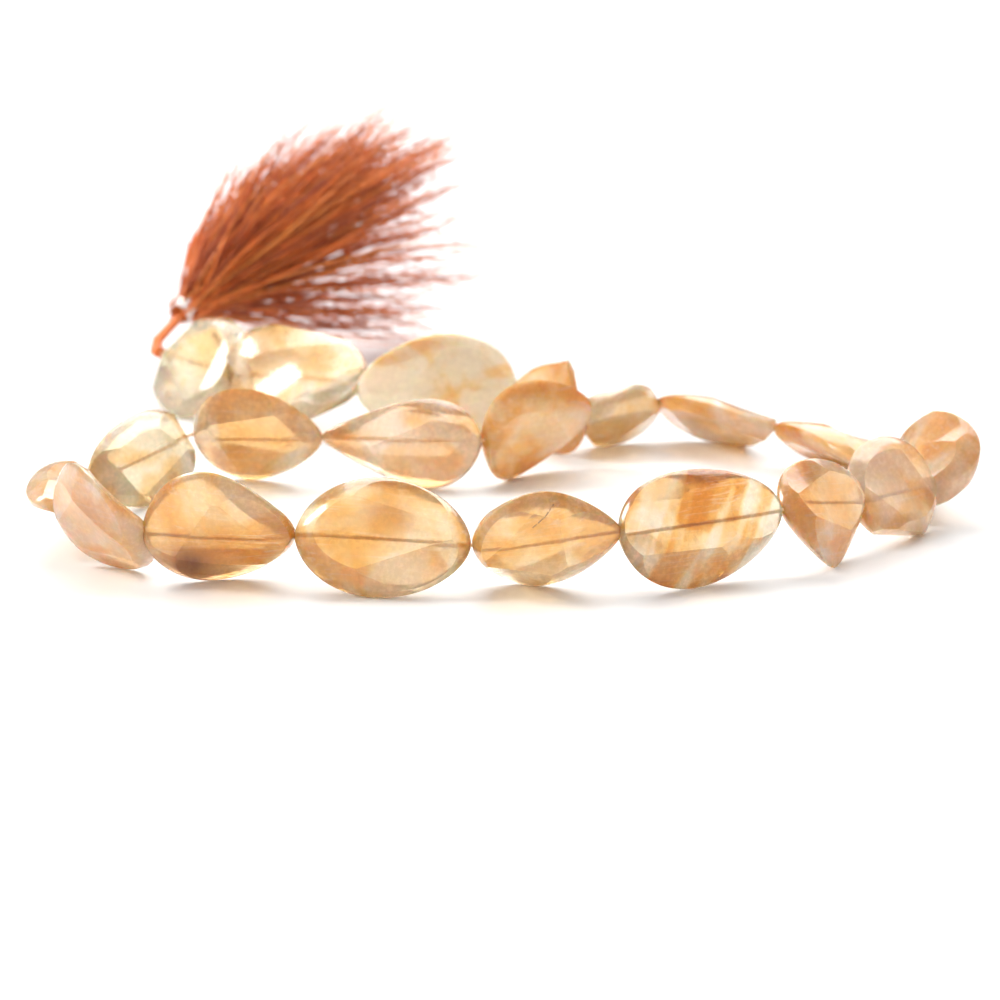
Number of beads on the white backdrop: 20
